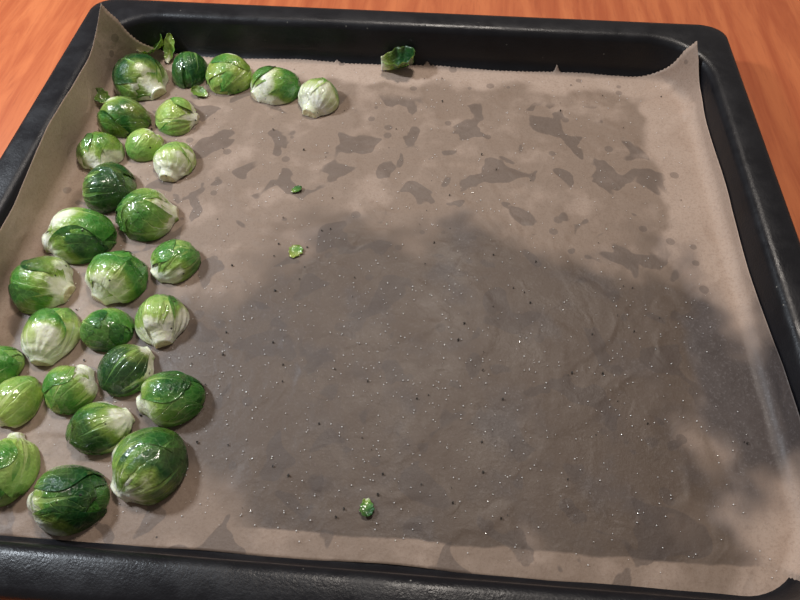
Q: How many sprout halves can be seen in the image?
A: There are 28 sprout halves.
